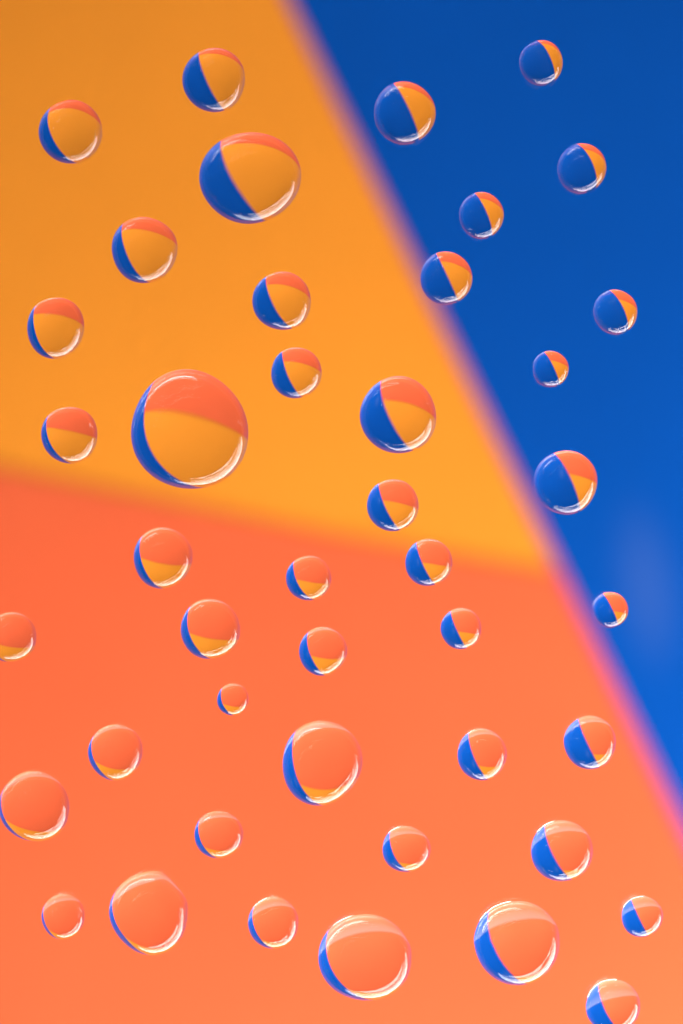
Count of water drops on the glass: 43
